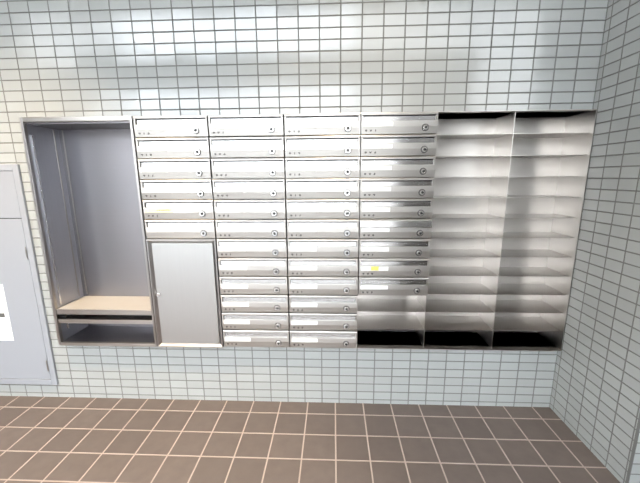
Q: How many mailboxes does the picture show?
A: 39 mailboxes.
